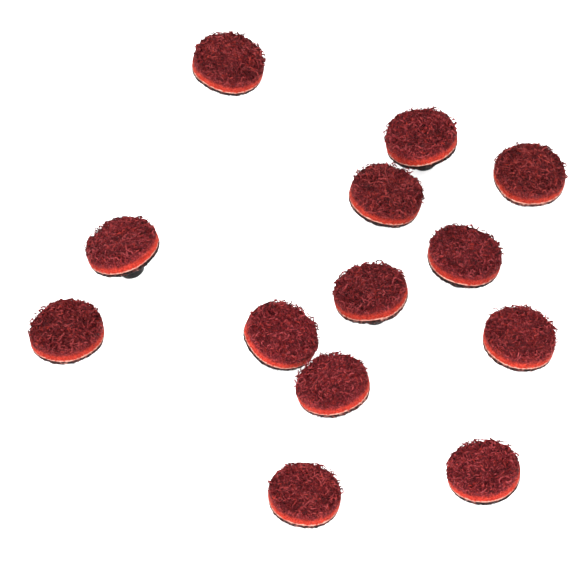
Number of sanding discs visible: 13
